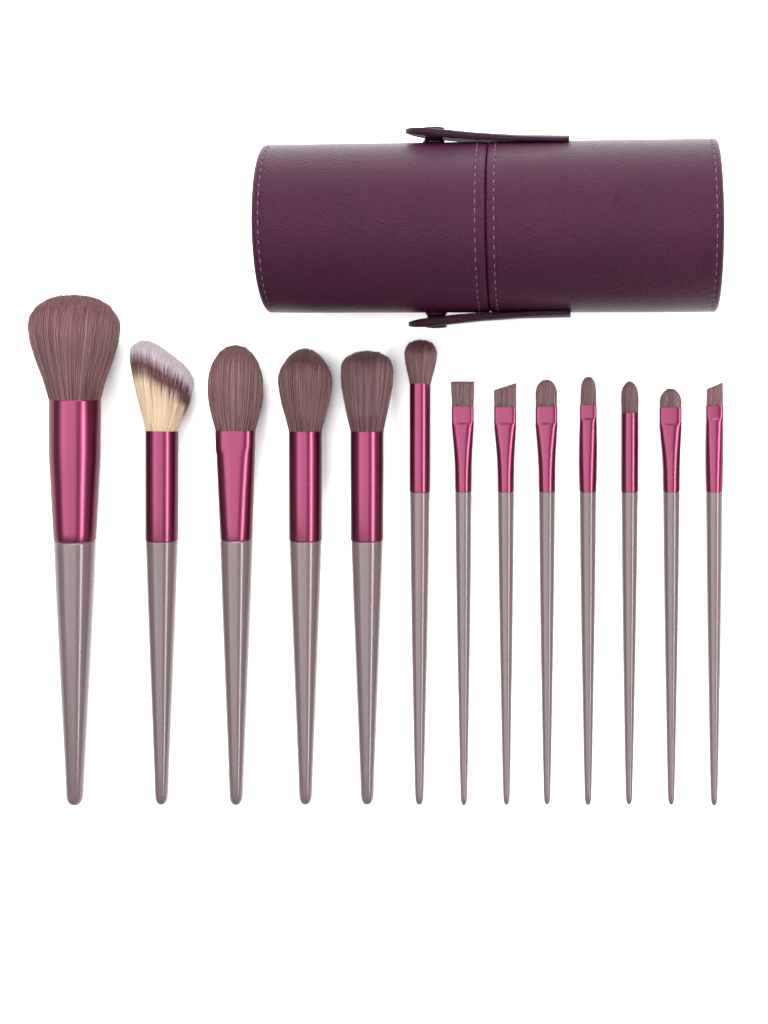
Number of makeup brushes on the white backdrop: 13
